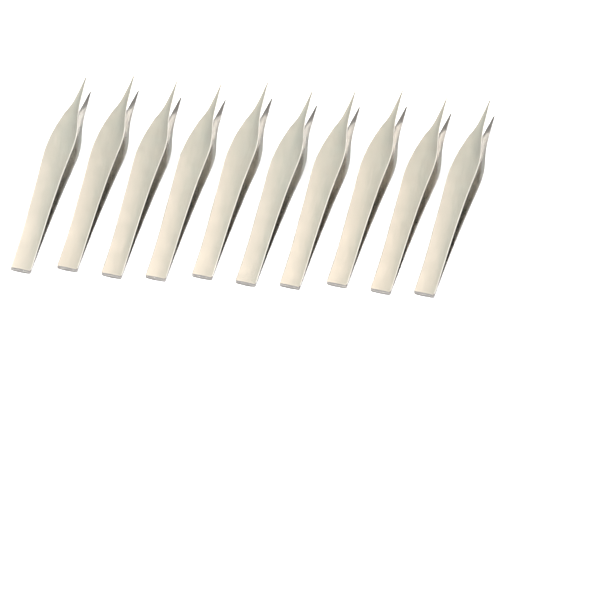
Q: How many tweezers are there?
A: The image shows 10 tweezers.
